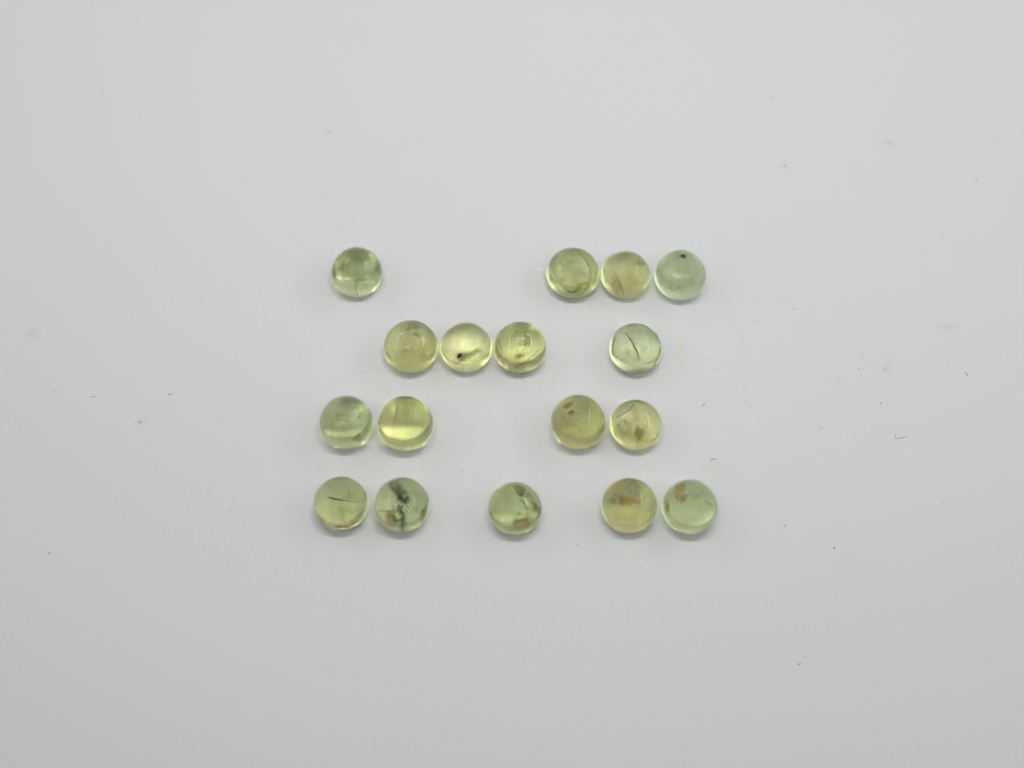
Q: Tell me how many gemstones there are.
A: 17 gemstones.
